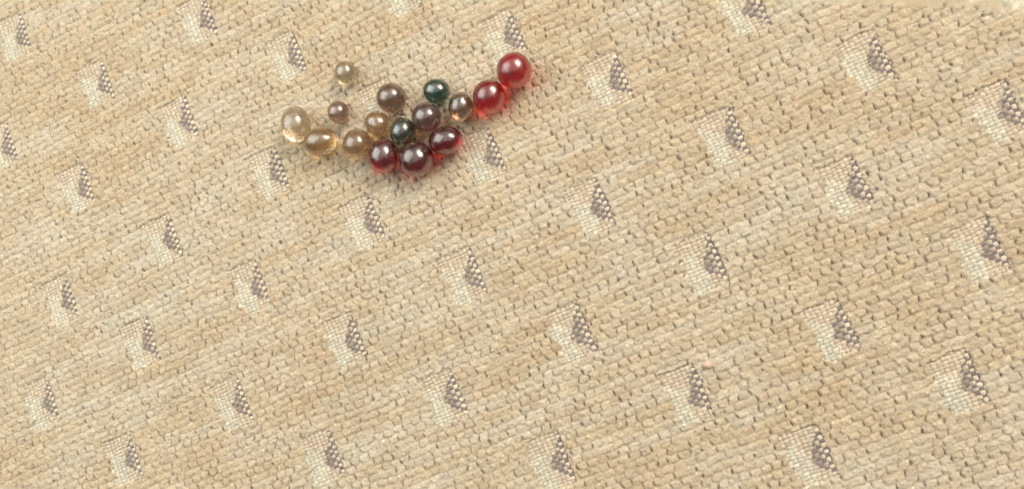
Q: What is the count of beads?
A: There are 16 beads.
